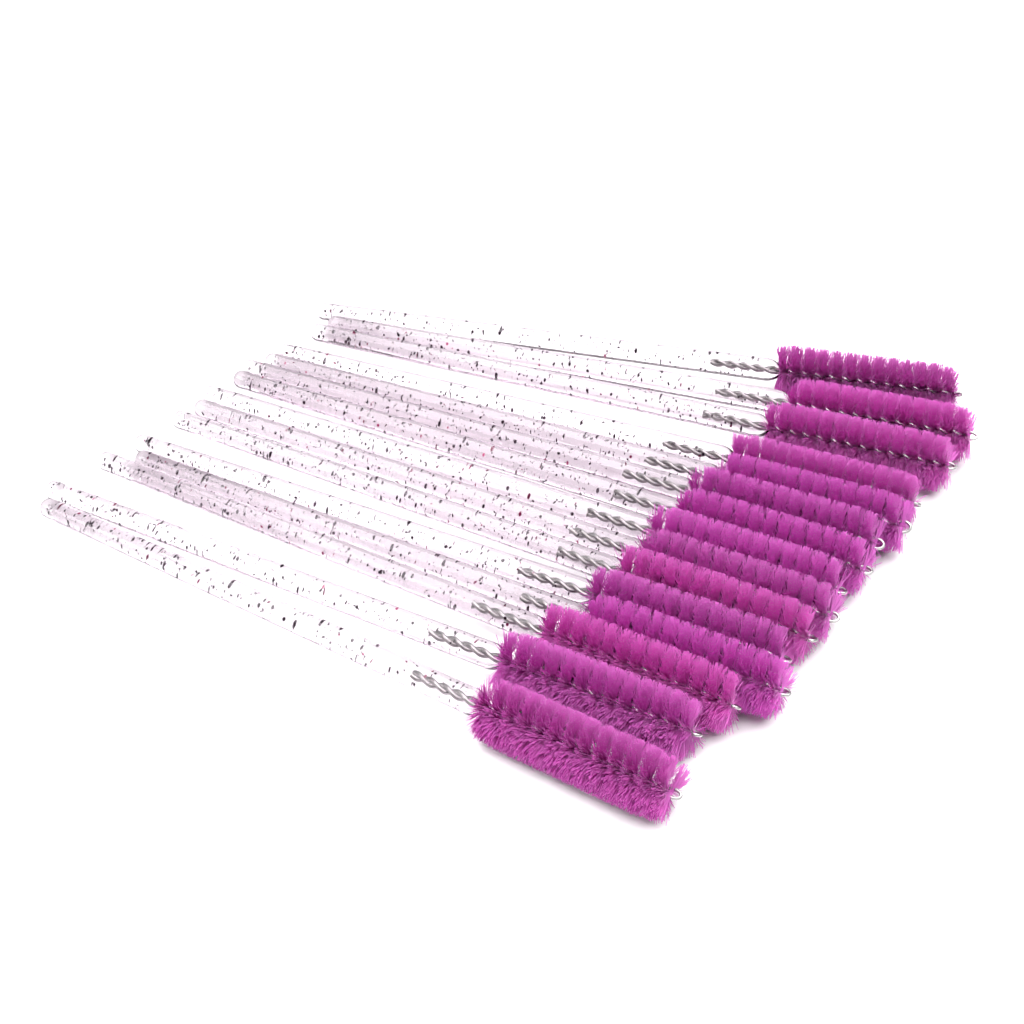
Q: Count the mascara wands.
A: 15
